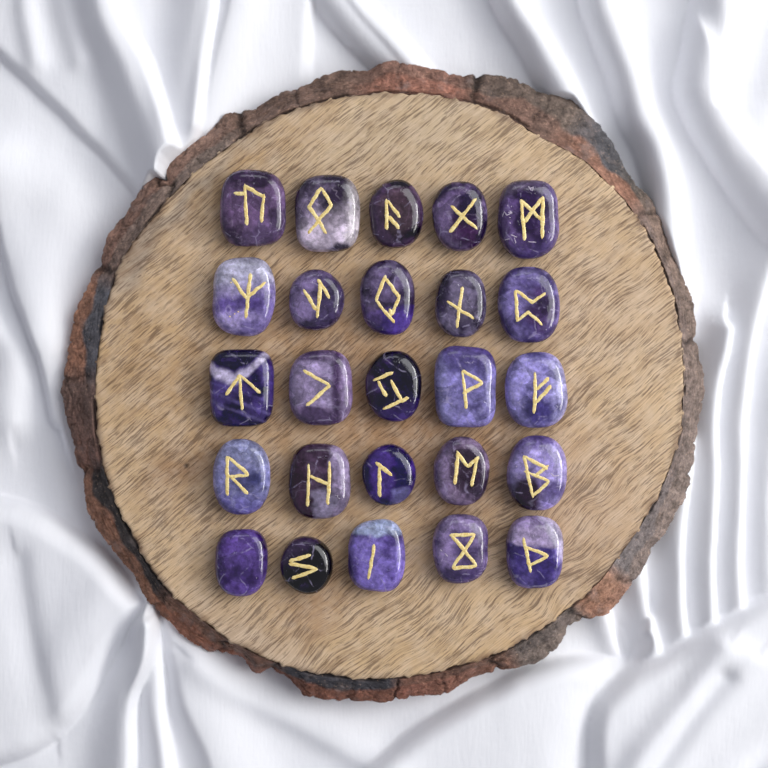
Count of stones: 25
